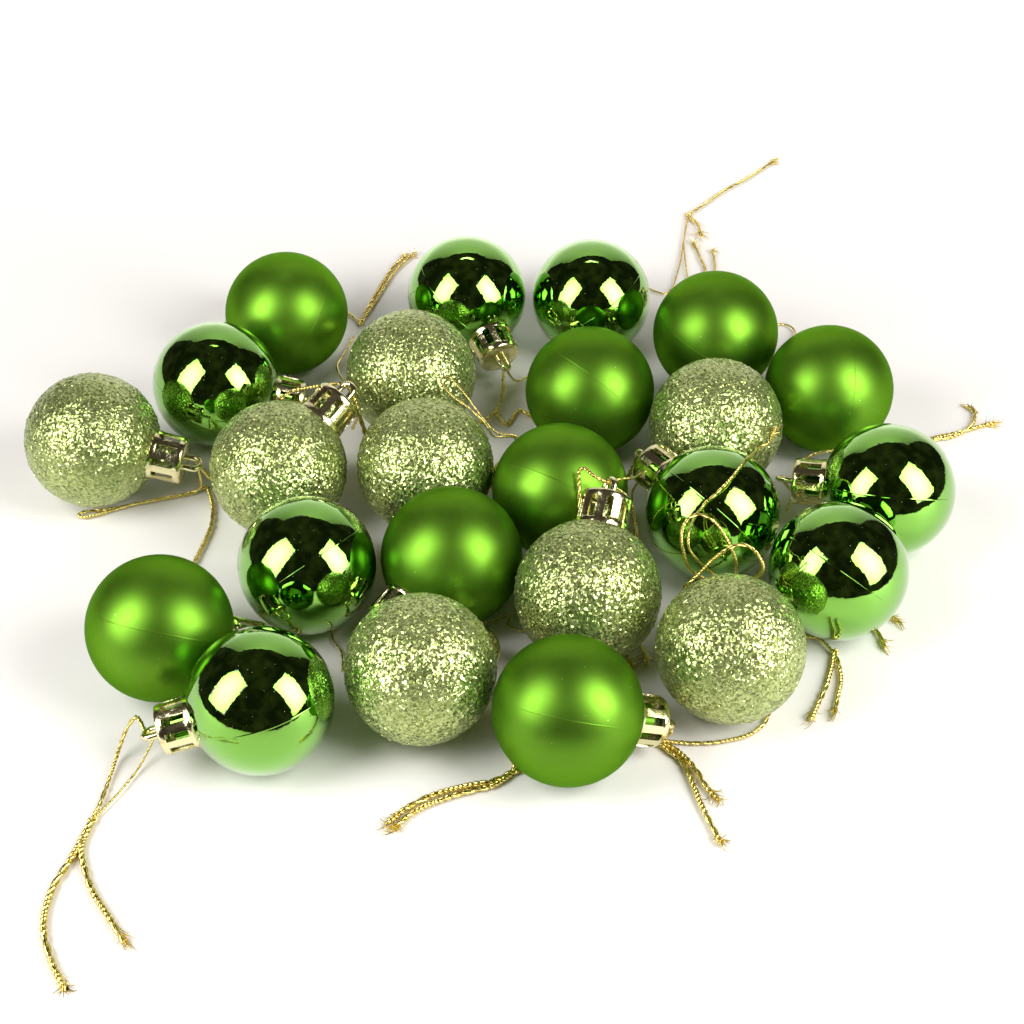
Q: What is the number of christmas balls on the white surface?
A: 24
